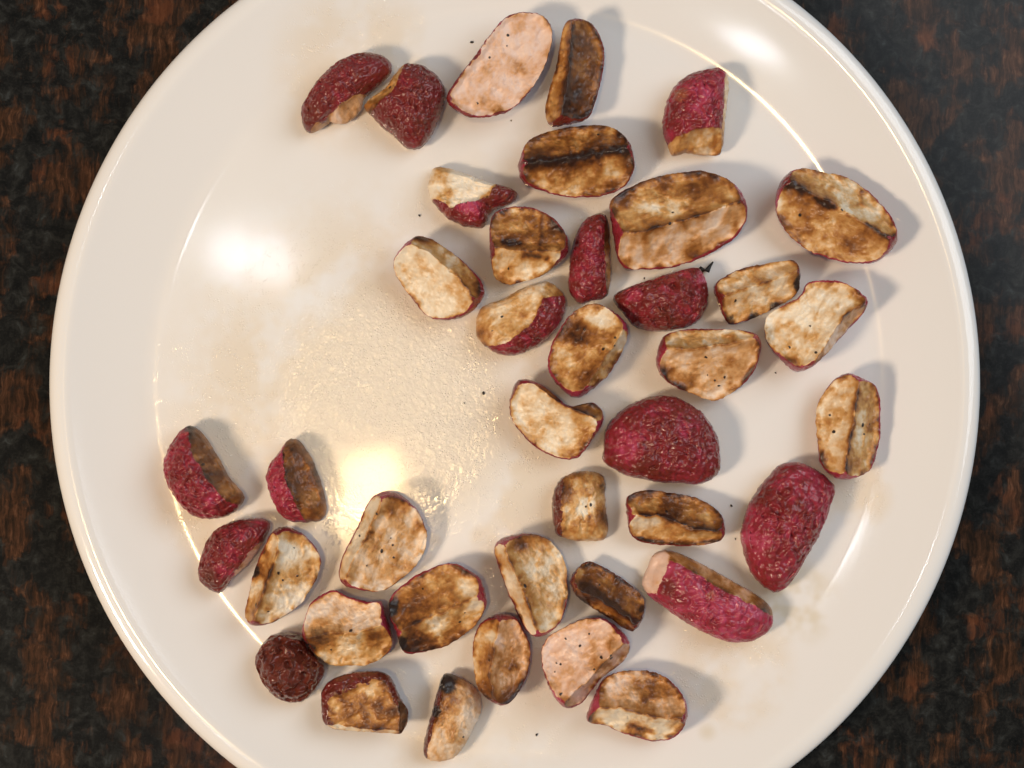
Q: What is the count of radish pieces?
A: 40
